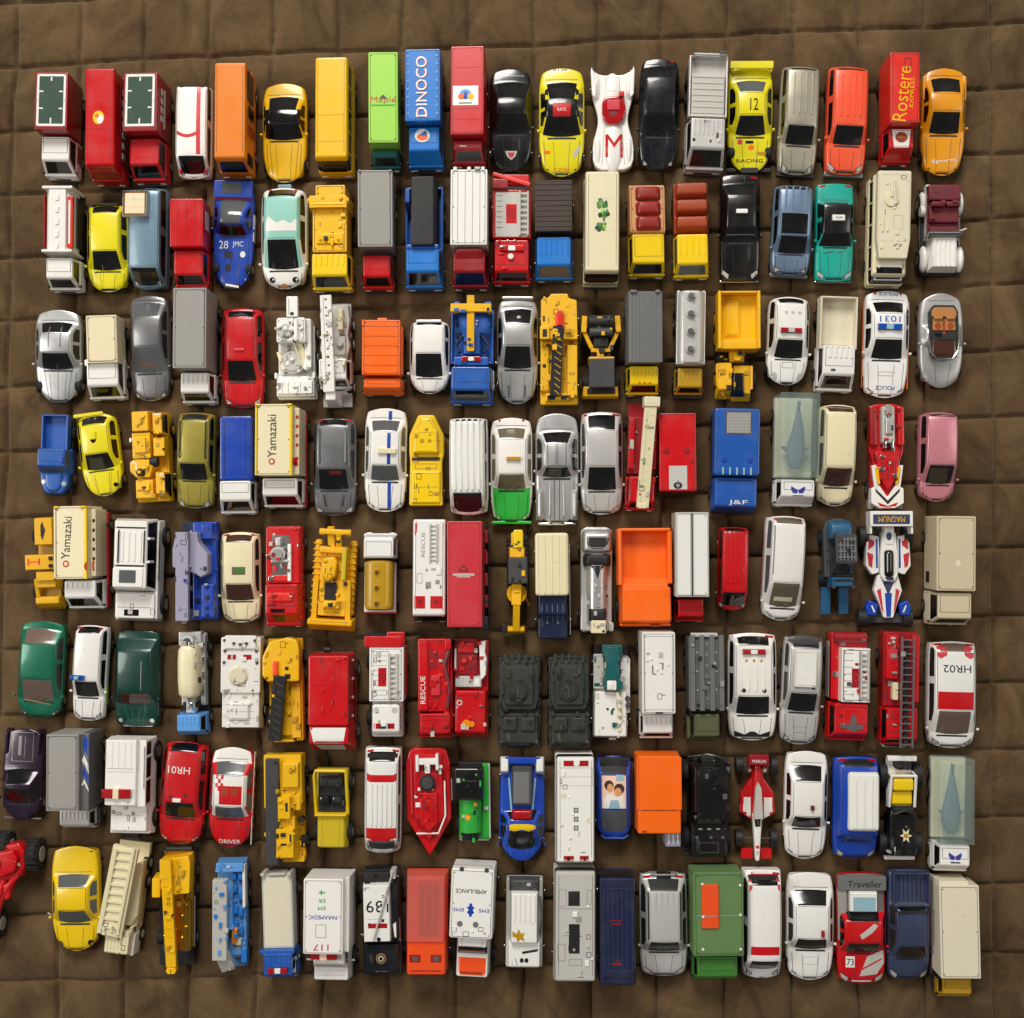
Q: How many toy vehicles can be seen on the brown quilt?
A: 160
